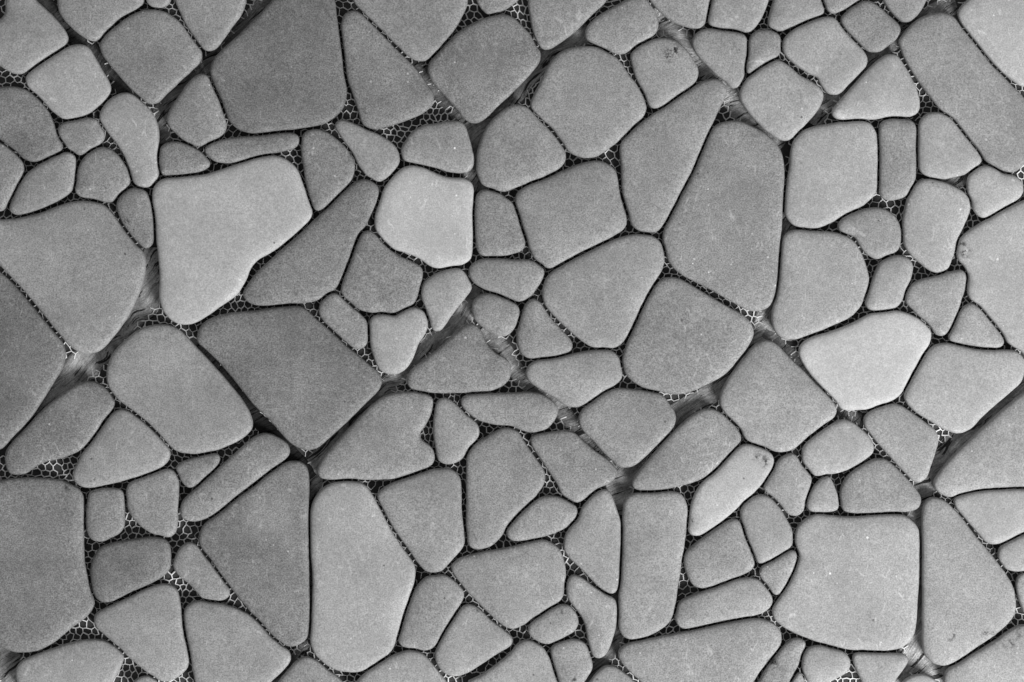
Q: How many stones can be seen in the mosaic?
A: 137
